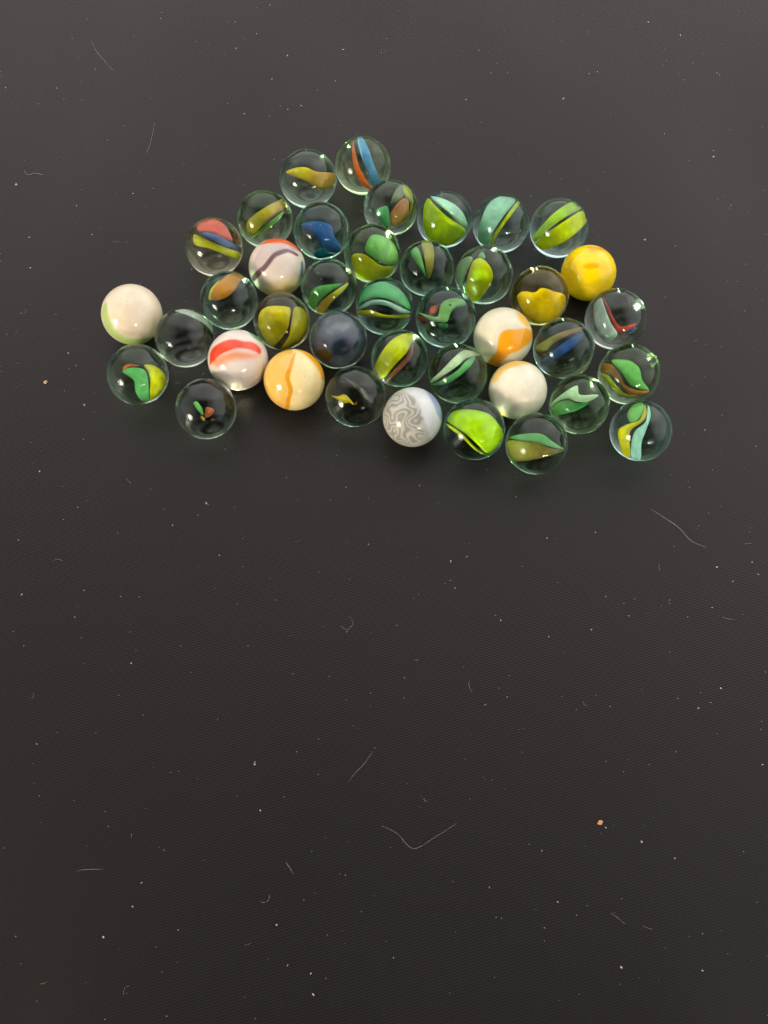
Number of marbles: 40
